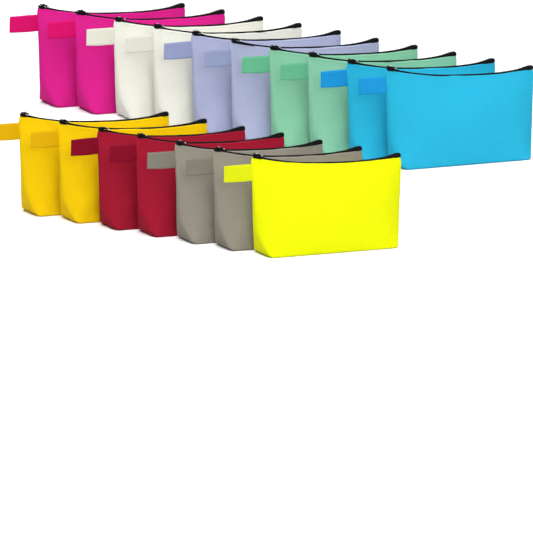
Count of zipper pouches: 17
